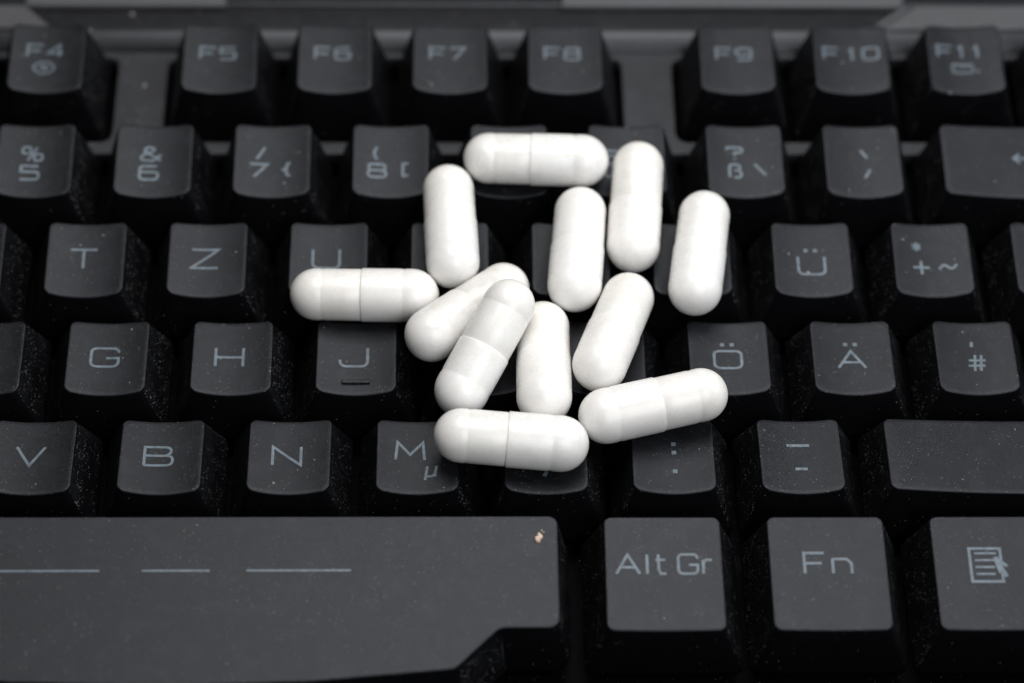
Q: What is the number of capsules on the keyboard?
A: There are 12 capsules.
